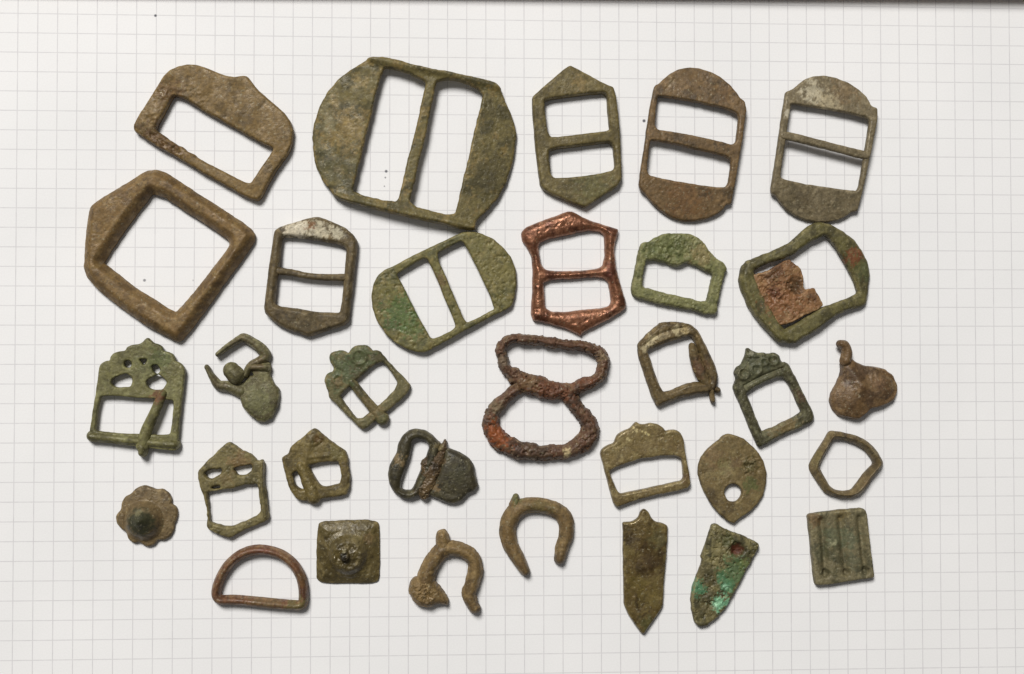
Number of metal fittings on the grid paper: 32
